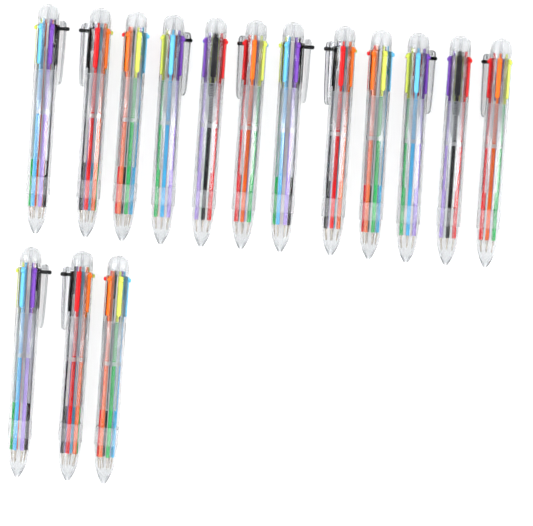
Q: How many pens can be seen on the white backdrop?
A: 15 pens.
